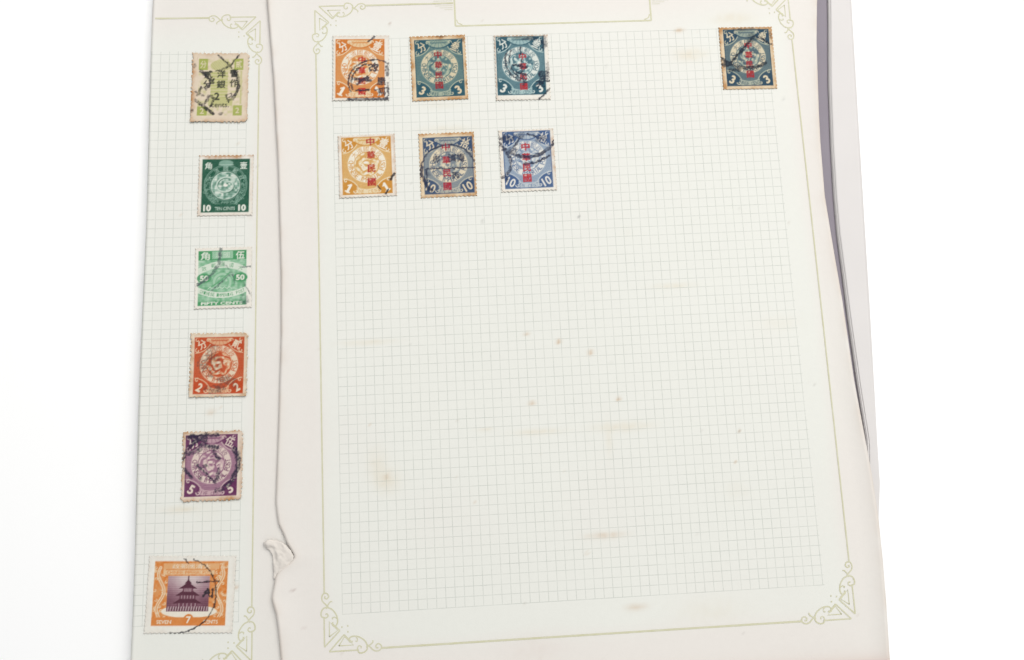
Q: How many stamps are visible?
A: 13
